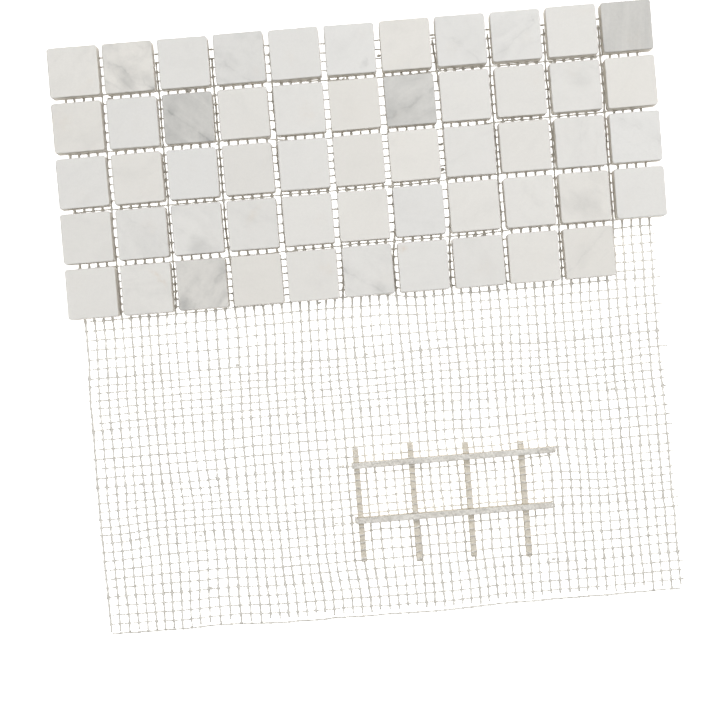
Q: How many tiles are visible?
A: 54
